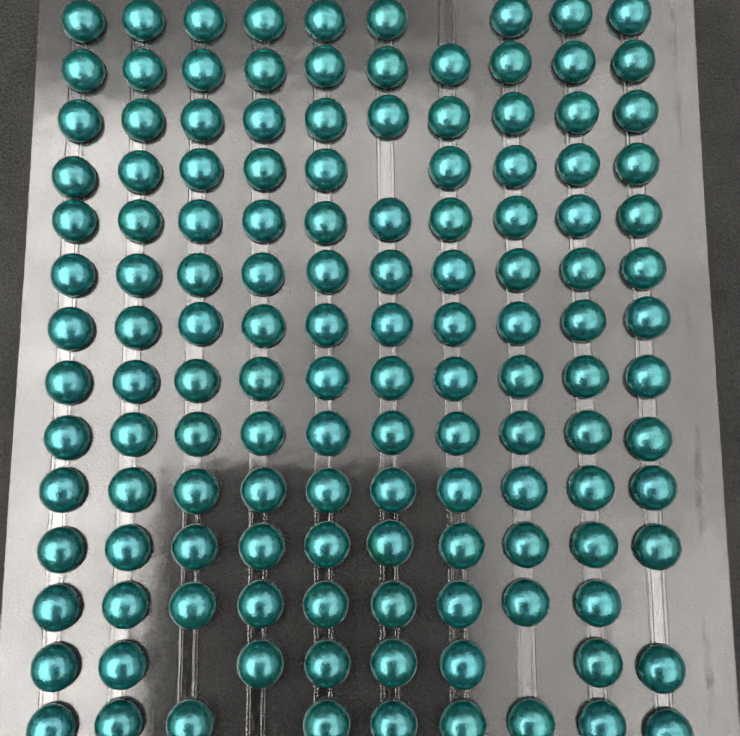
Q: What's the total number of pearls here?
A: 134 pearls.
